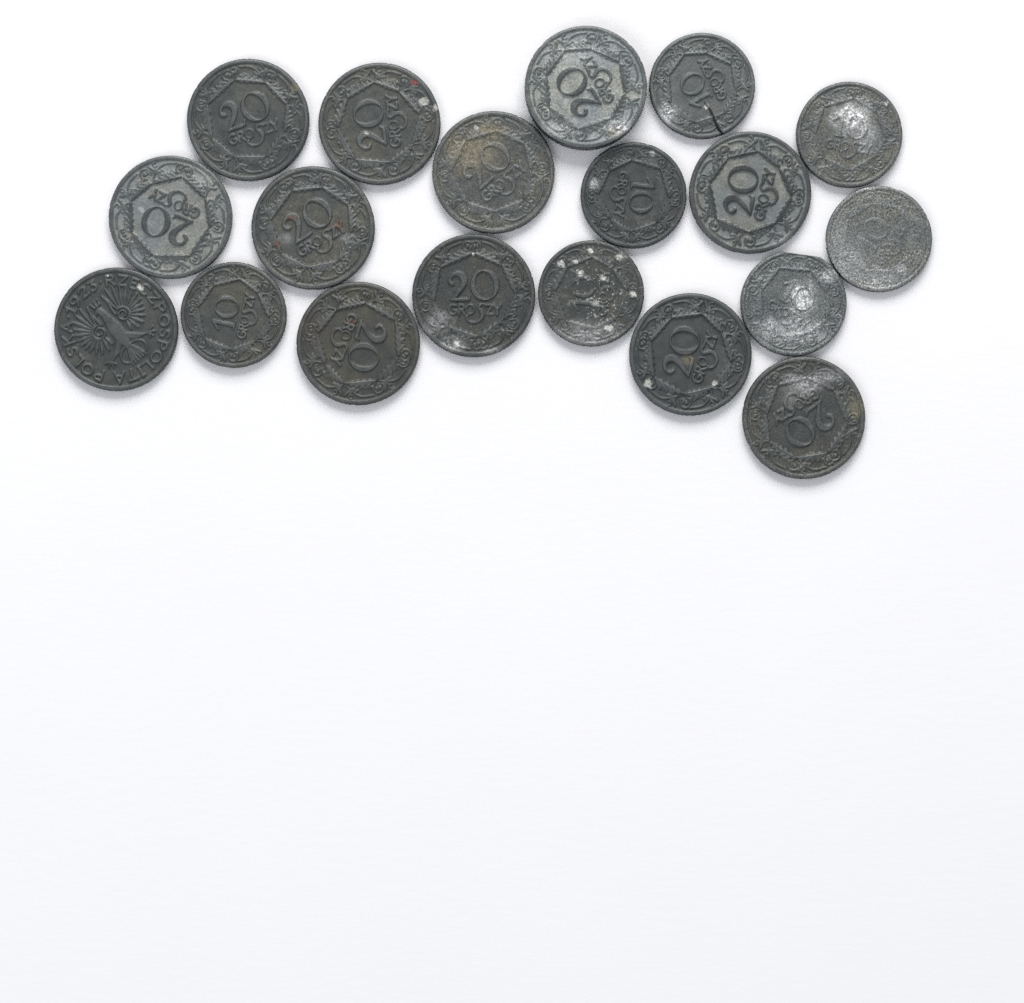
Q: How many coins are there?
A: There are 19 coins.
